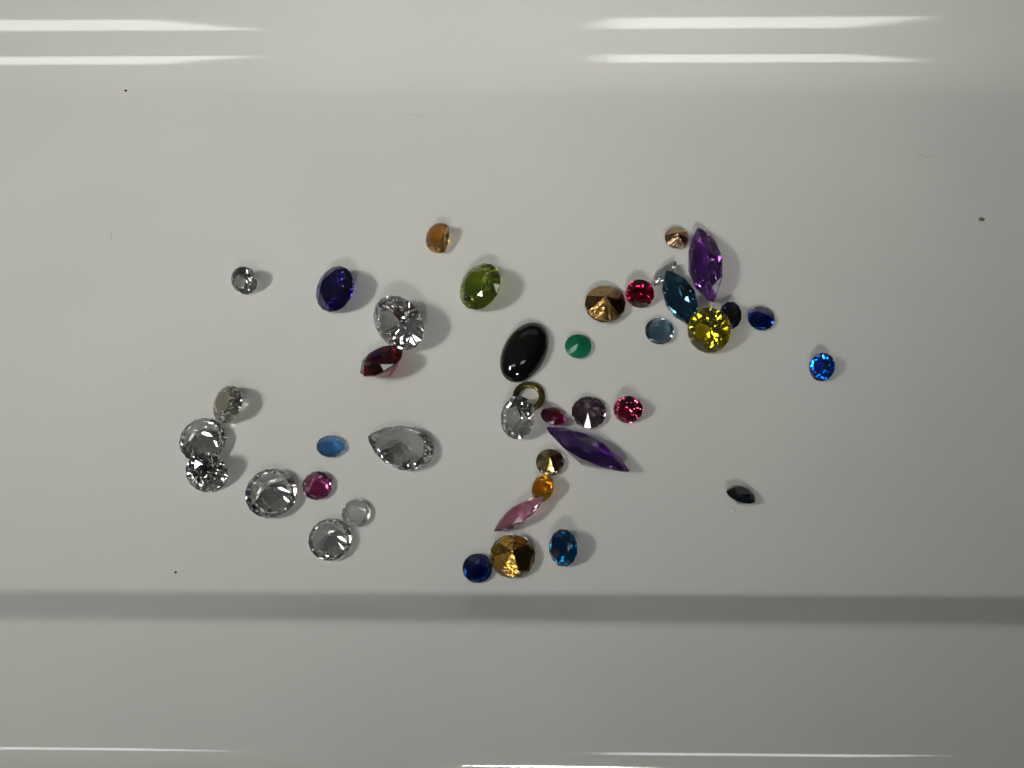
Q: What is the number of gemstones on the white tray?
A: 40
